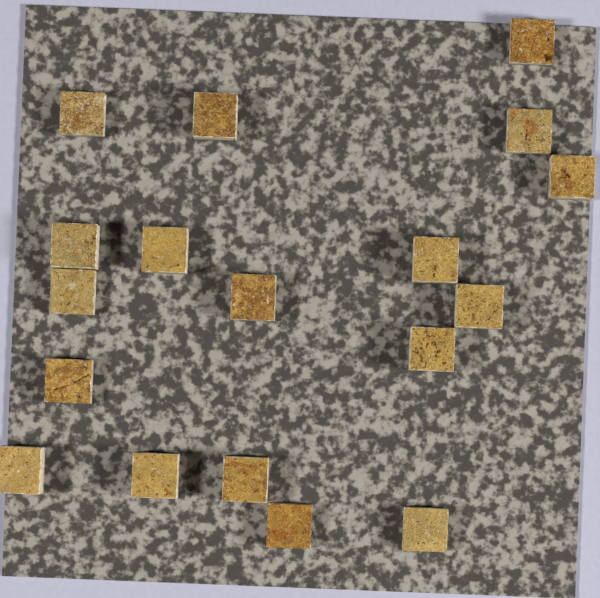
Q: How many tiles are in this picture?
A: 18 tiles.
